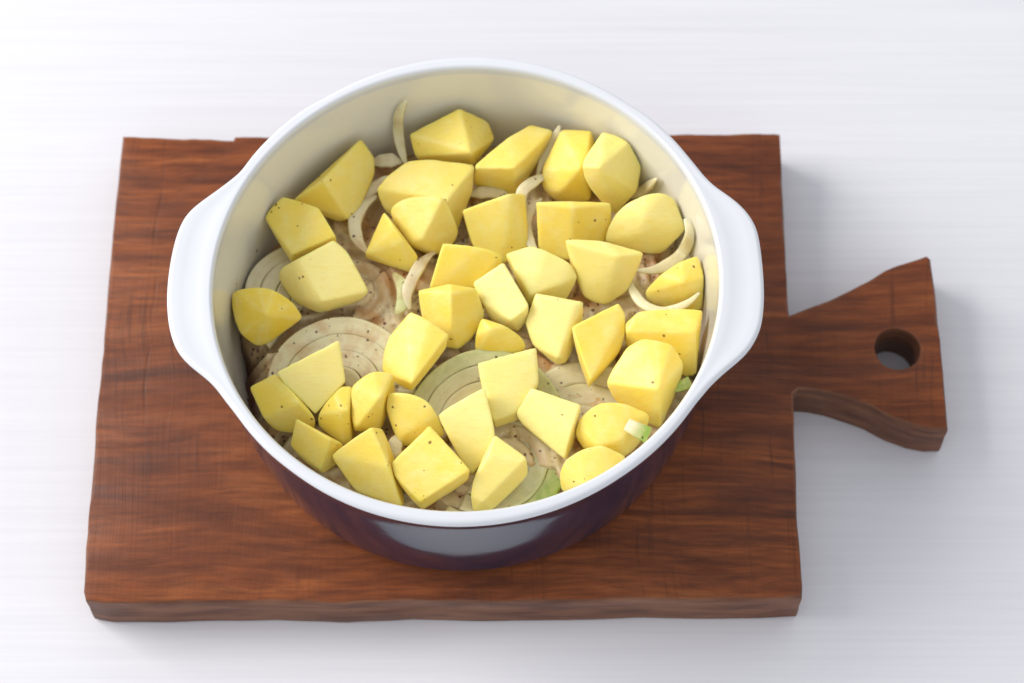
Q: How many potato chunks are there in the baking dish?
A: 40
